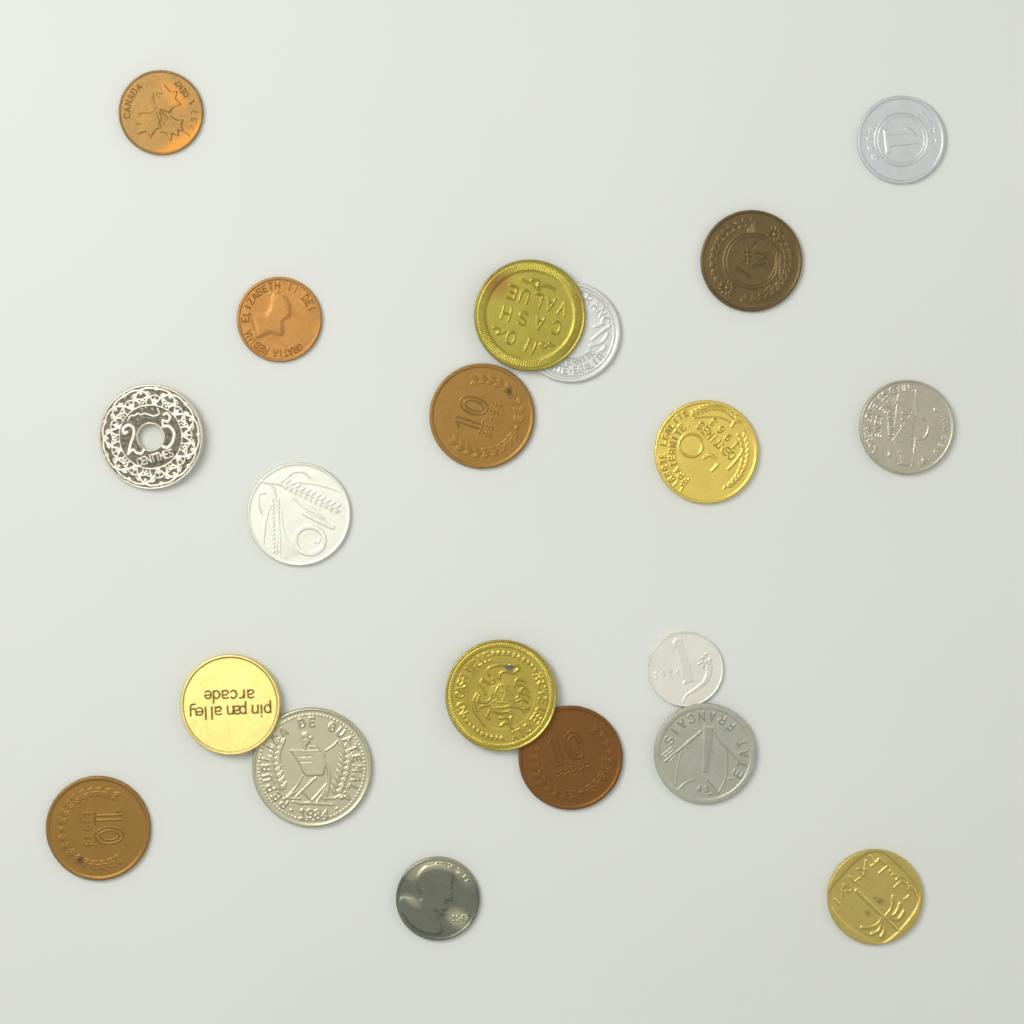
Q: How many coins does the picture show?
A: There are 20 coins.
